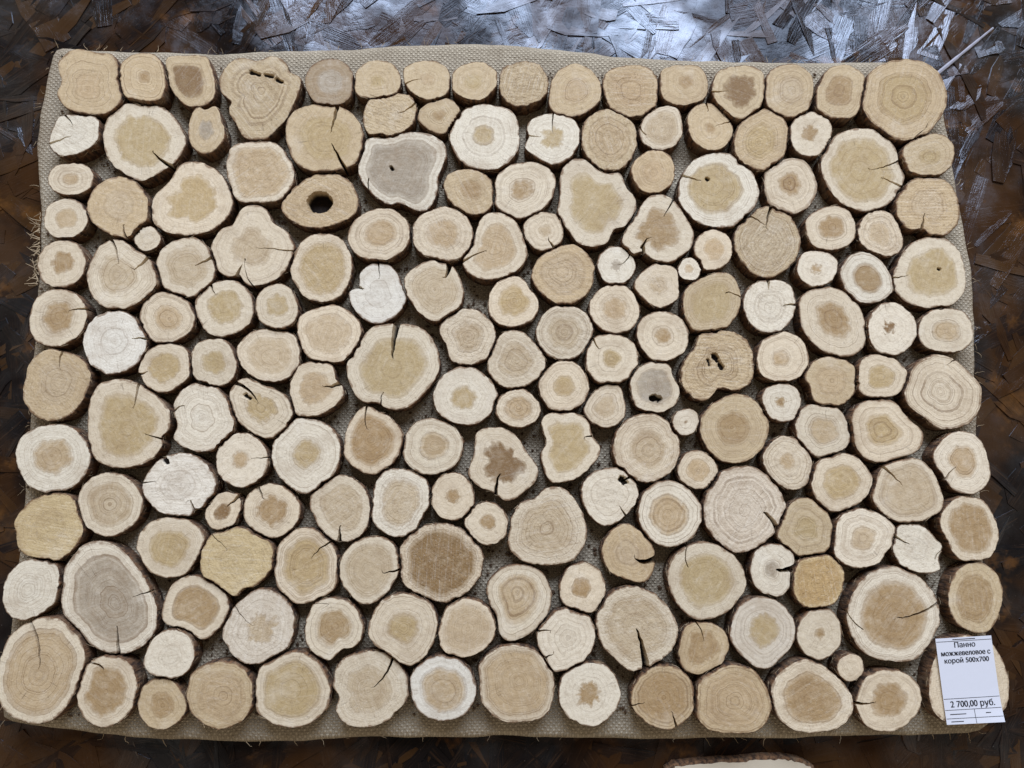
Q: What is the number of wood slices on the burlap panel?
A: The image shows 182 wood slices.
